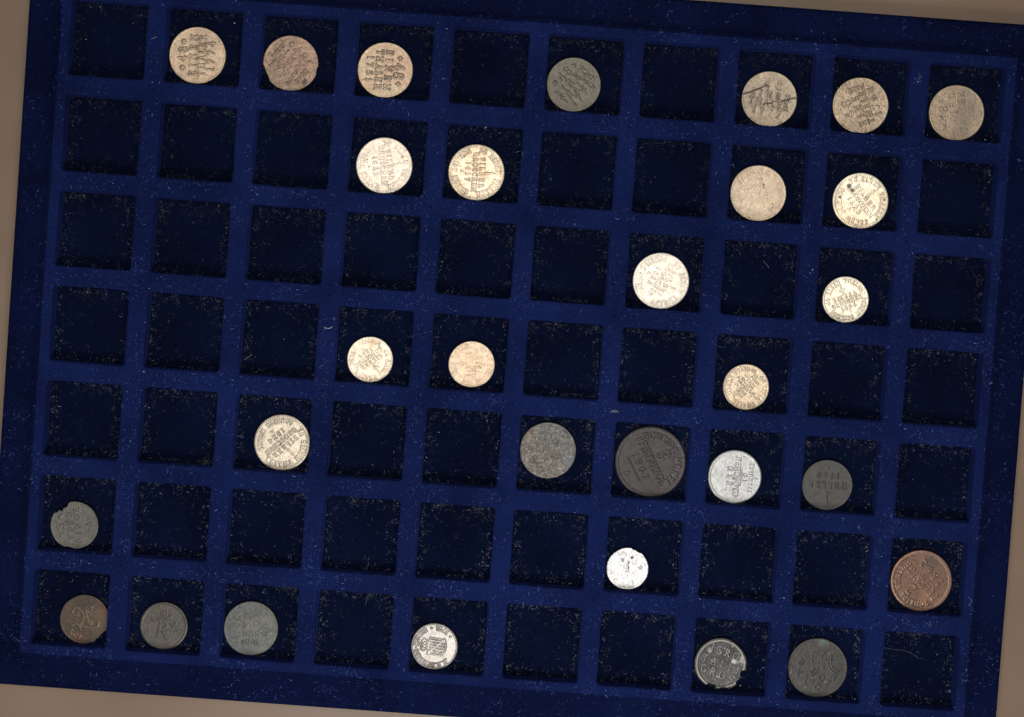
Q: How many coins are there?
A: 30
